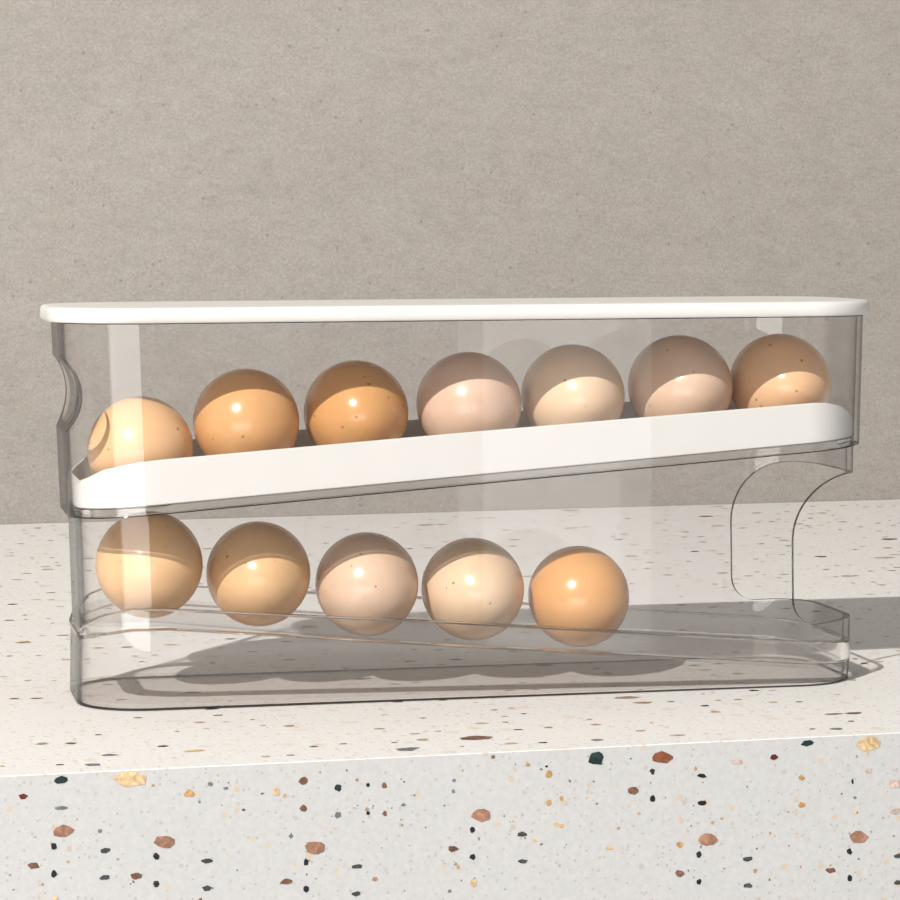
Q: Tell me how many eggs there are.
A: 12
